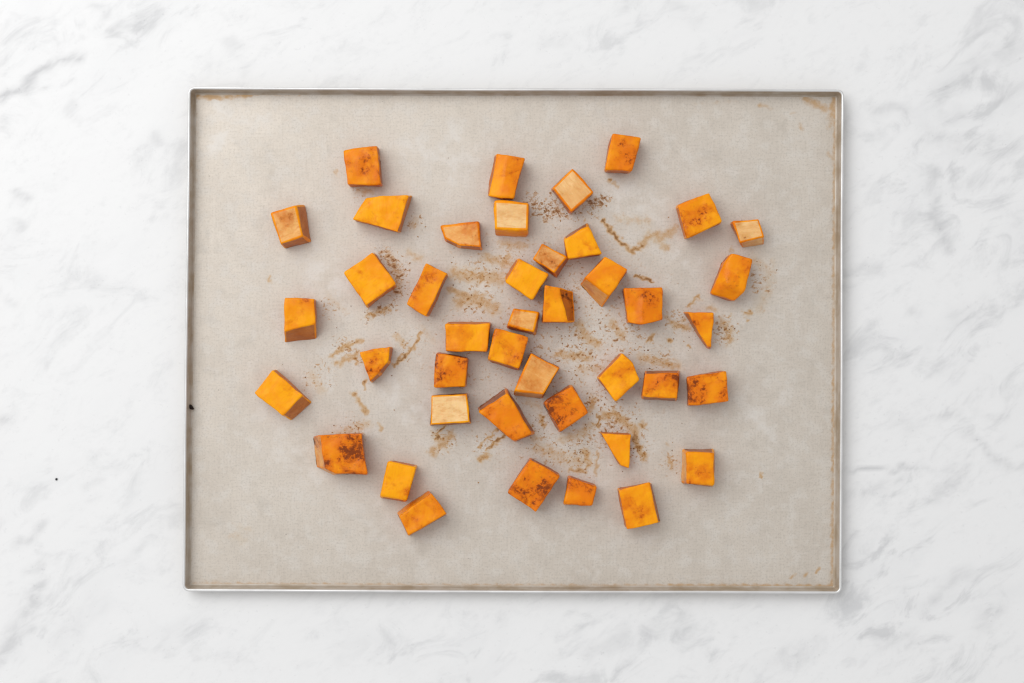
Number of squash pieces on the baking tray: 42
